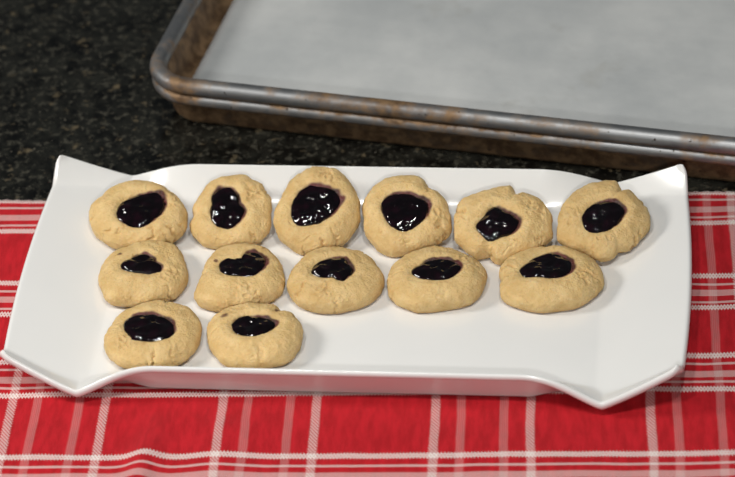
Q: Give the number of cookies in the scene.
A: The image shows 13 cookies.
